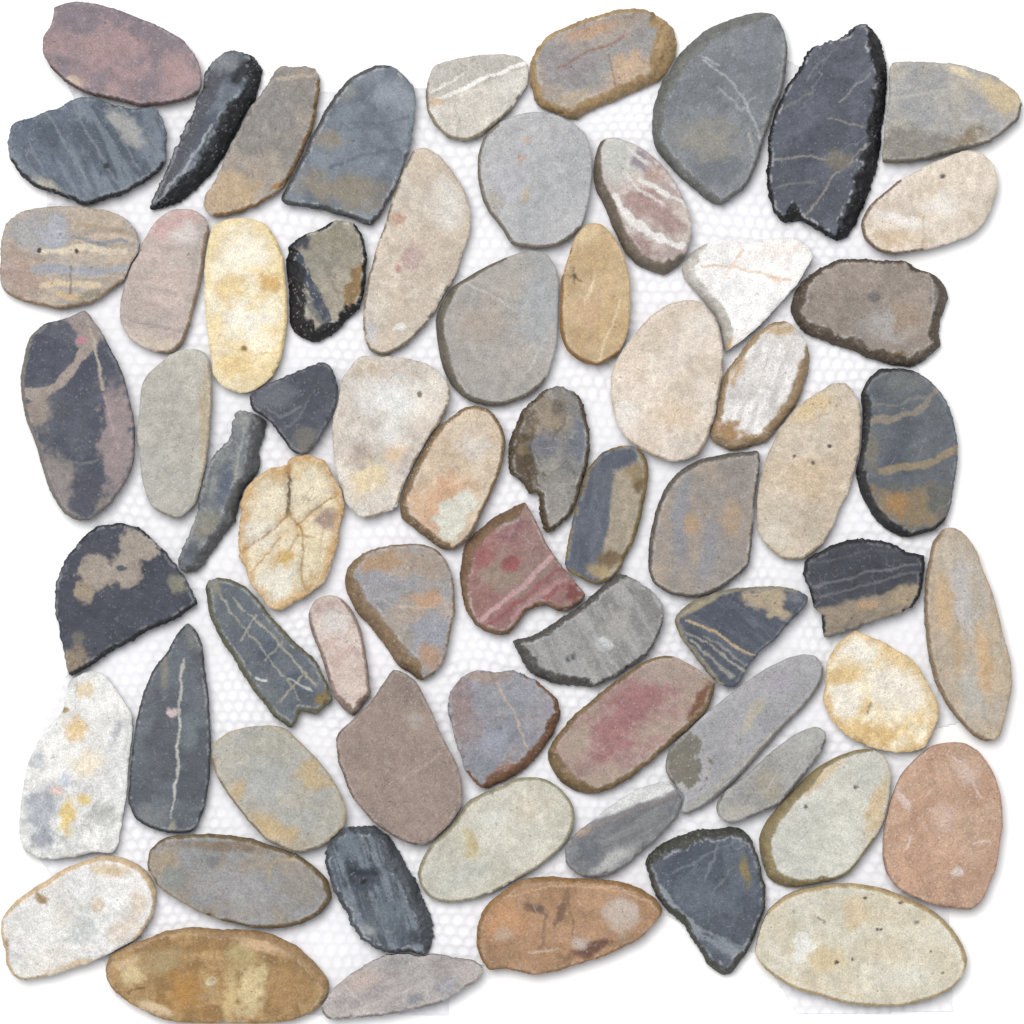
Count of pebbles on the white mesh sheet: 66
